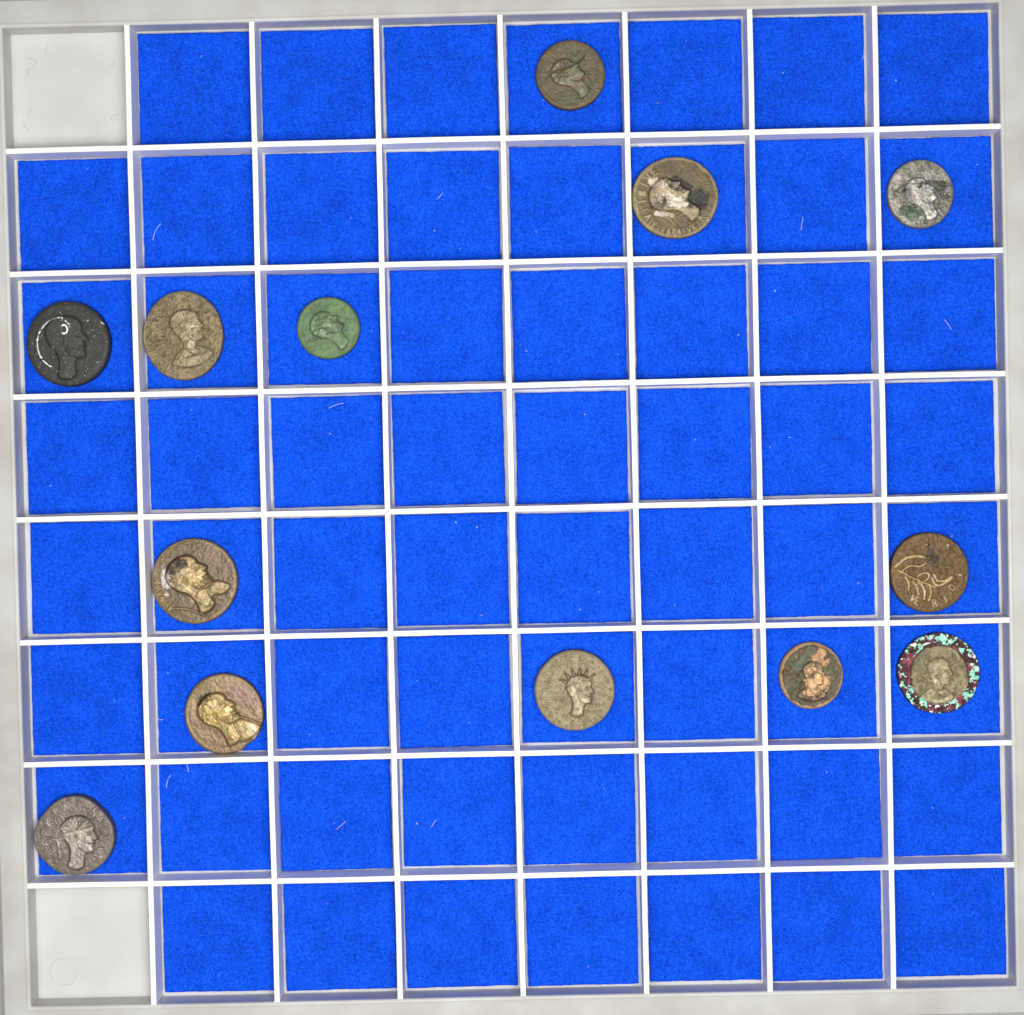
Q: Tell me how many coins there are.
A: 13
